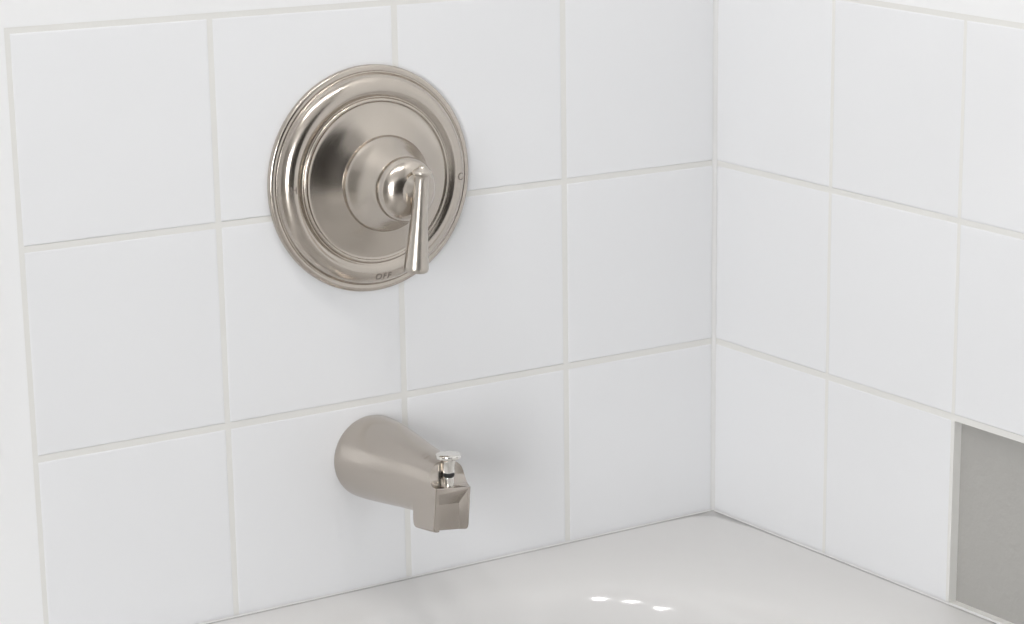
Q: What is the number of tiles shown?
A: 20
